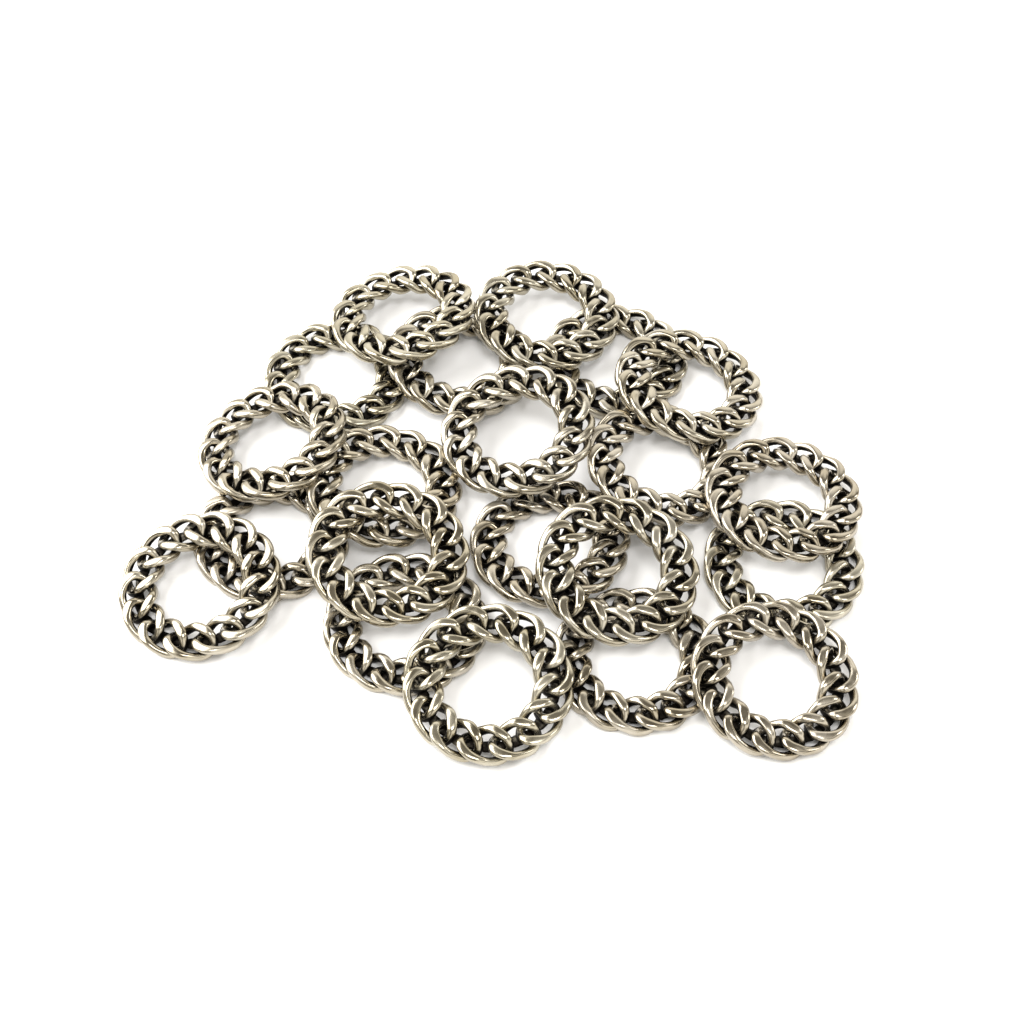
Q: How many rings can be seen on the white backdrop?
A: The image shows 21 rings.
